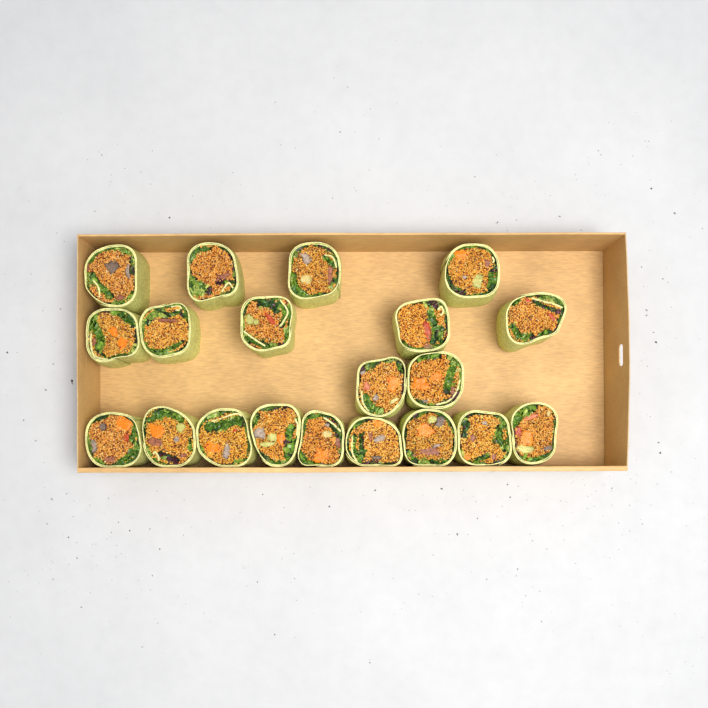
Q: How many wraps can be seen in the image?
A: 20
